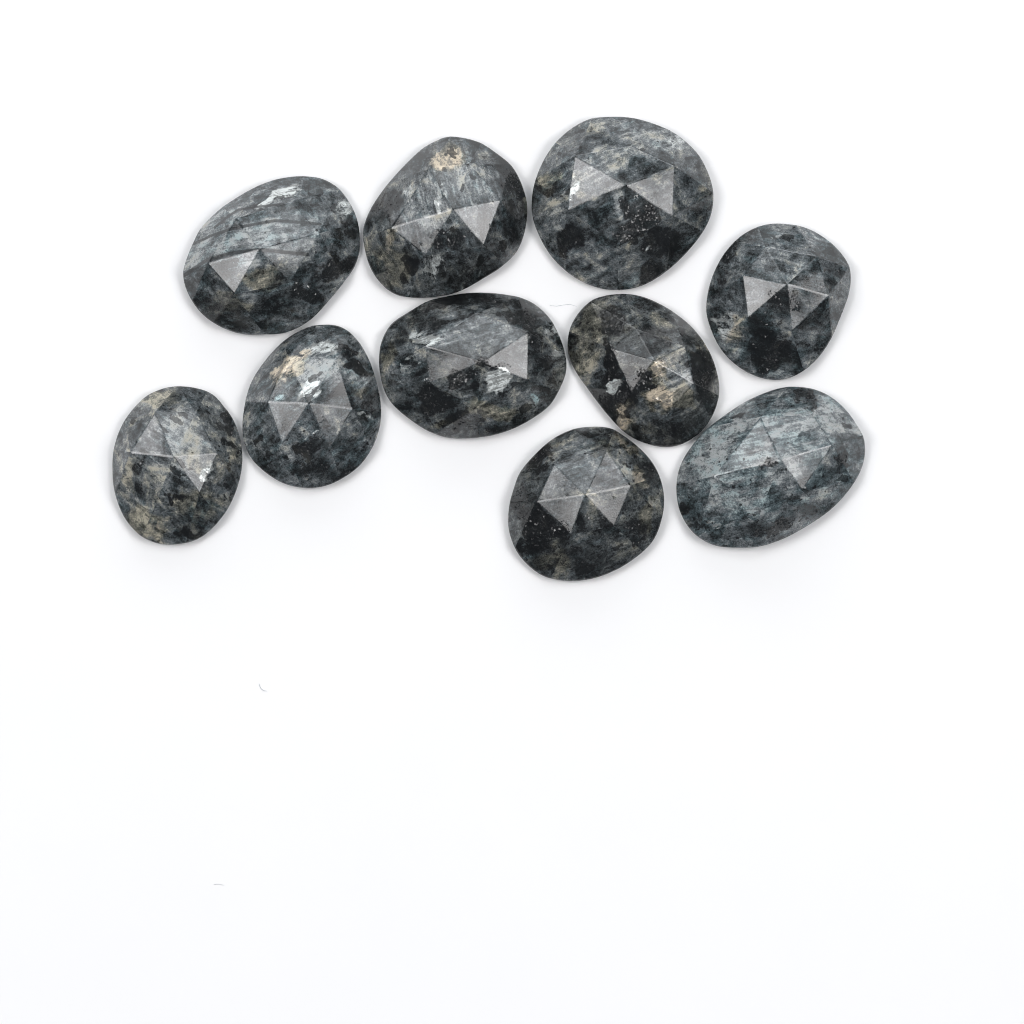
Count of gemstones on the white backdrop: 10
